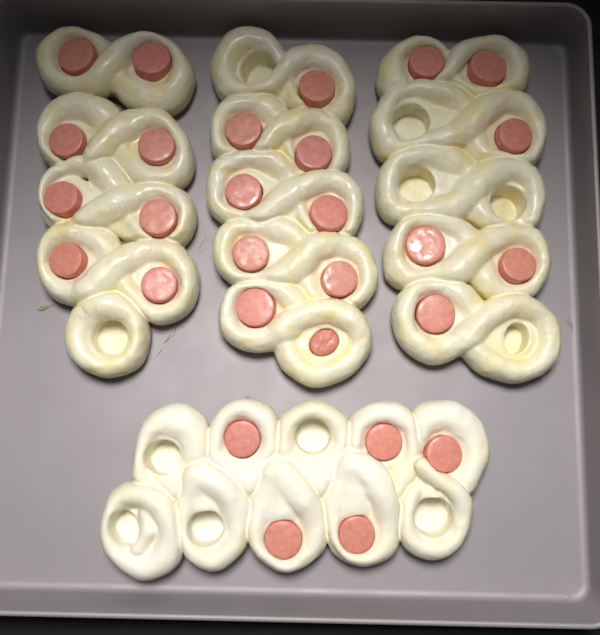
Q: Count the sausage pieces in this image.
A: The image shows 28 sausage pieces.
